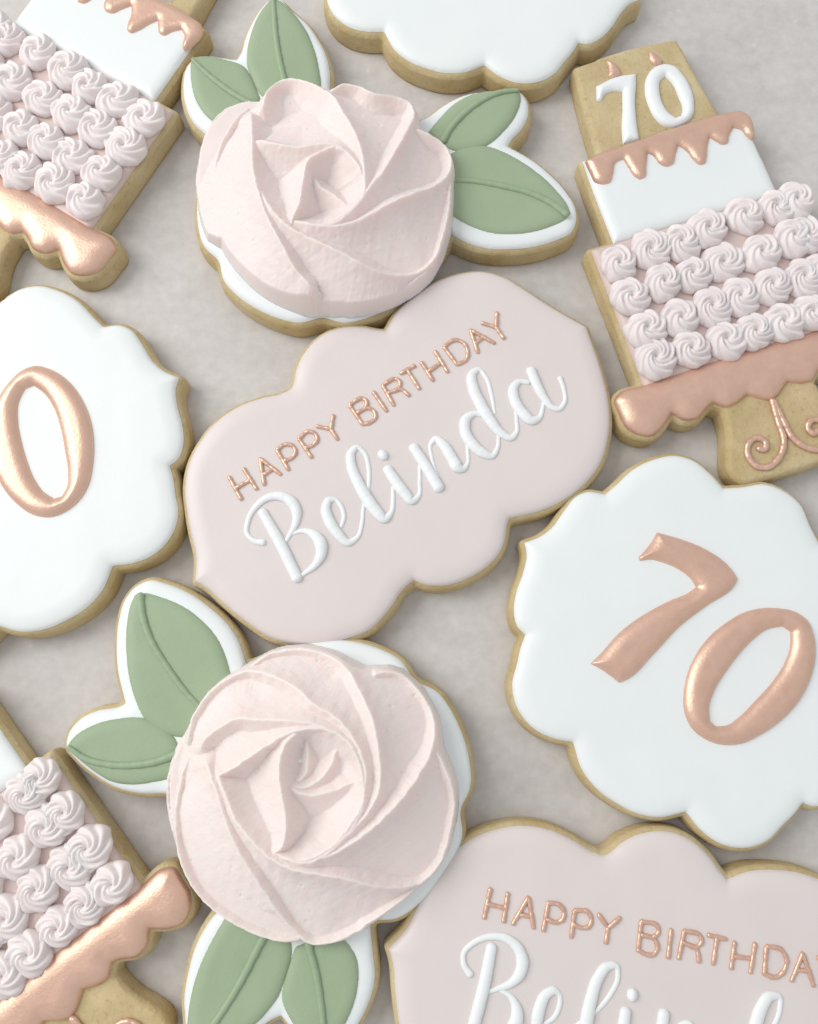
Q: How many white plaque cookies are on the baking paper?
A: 3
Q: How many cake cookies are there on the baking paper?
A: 3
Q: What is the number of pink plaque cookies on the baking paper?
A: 2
